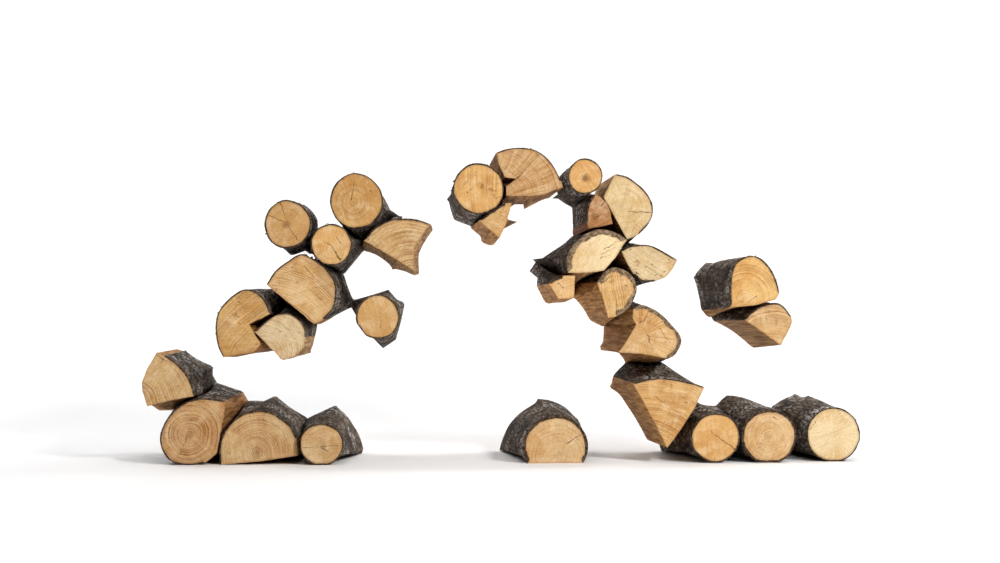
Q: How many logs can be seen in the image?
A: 30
